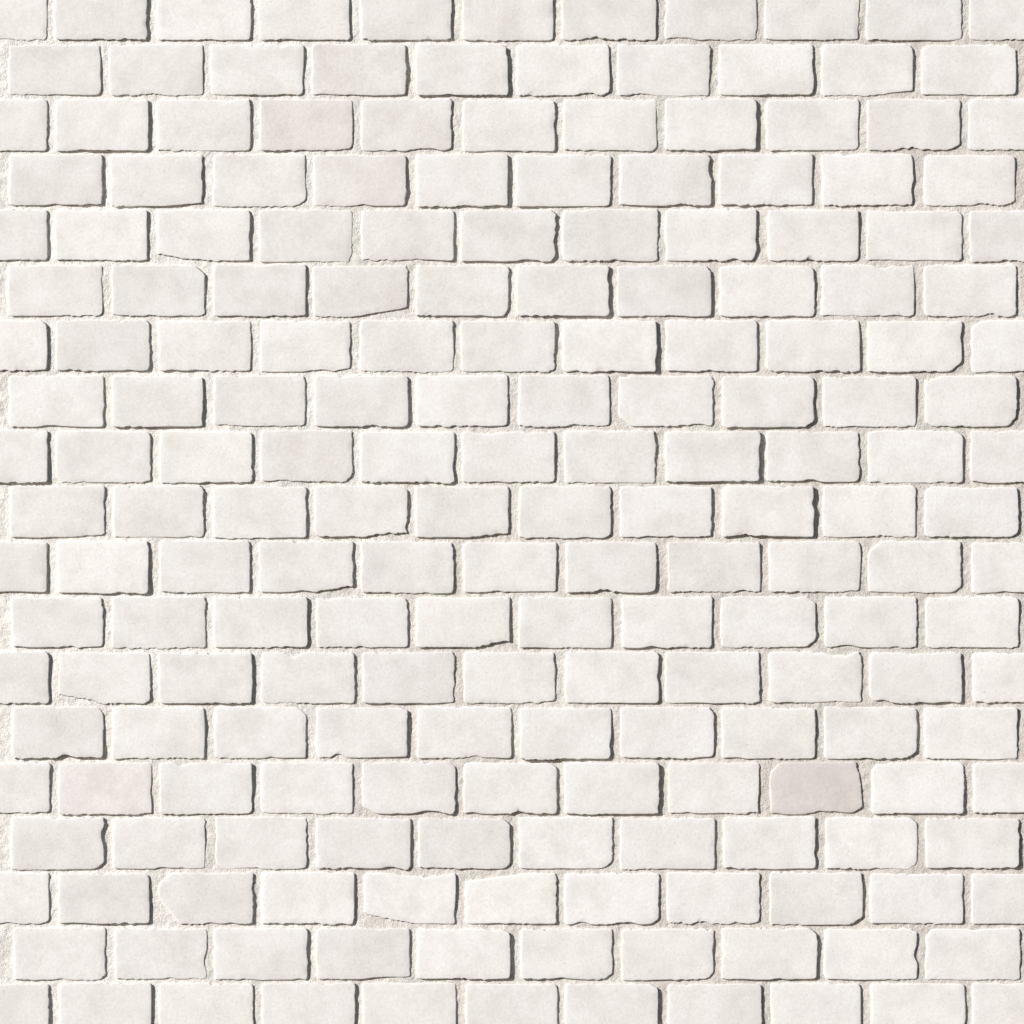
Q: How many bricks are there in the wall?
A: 200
